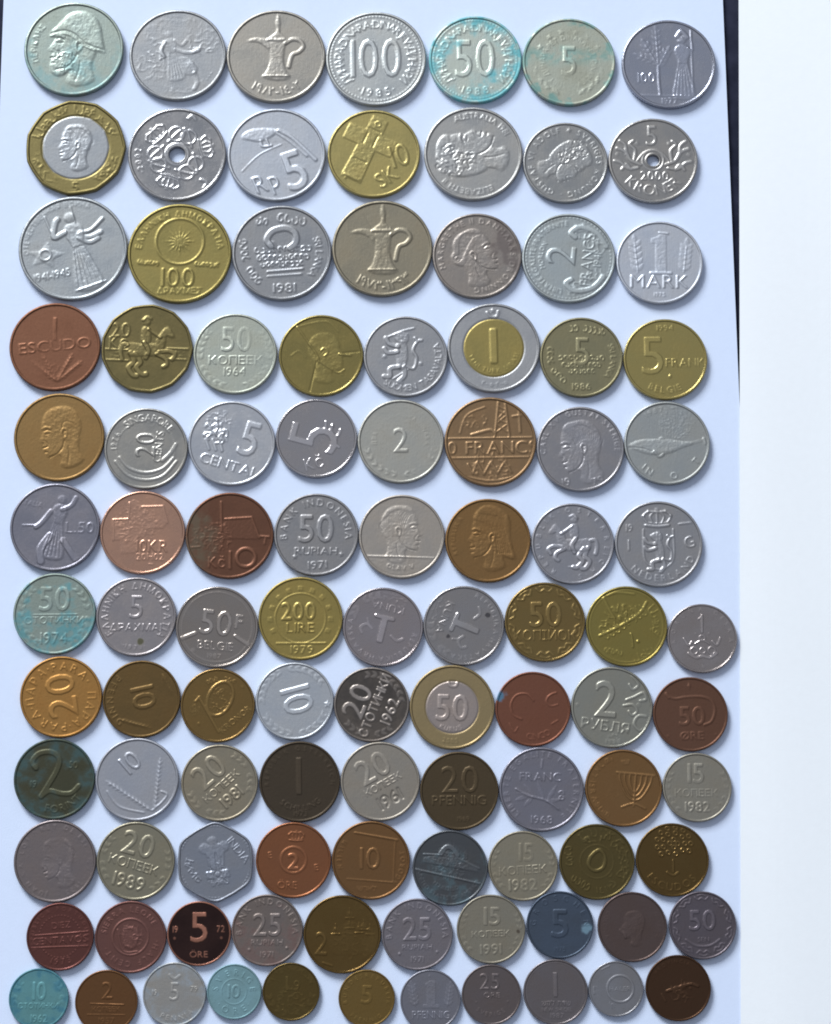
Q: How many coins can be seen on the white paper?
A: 102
